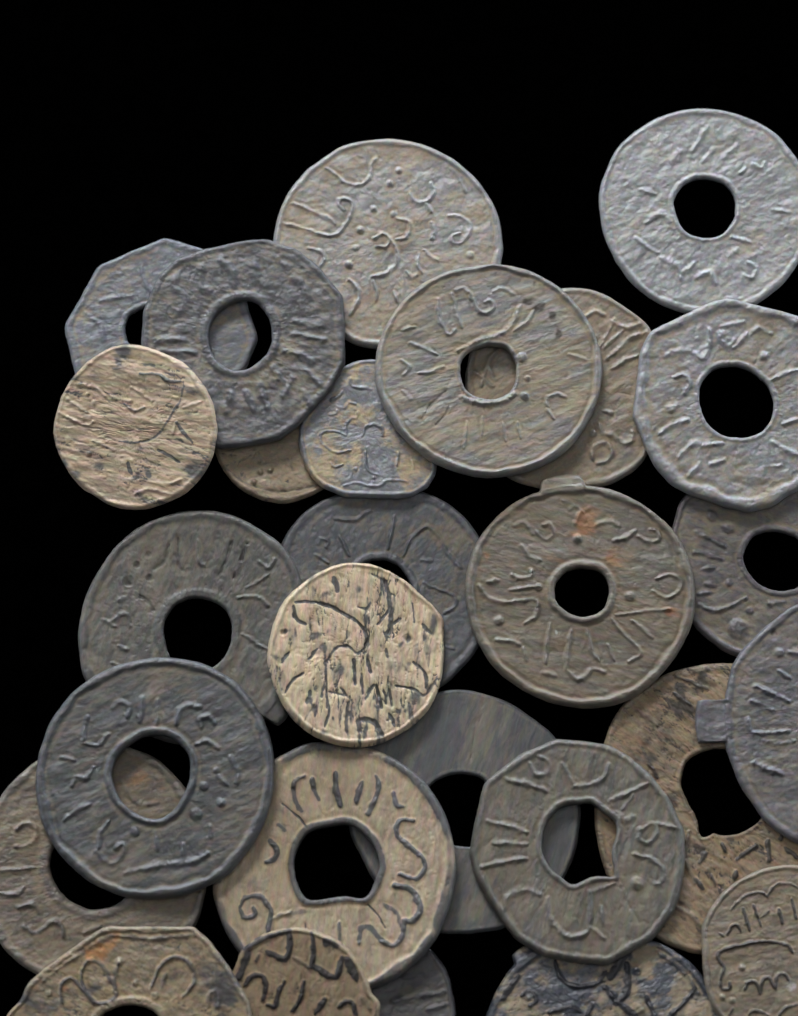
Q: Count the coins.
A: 27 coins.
